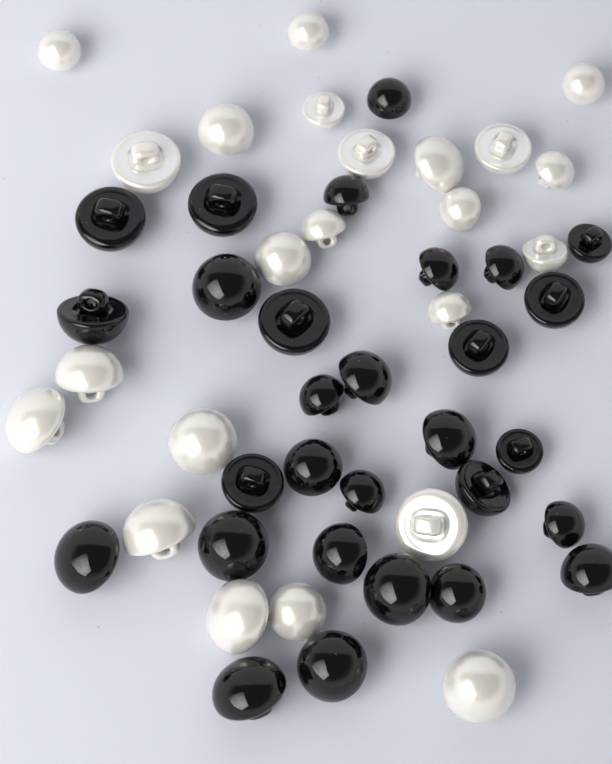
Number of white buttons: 23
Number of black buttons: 29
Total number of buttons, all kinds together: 52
